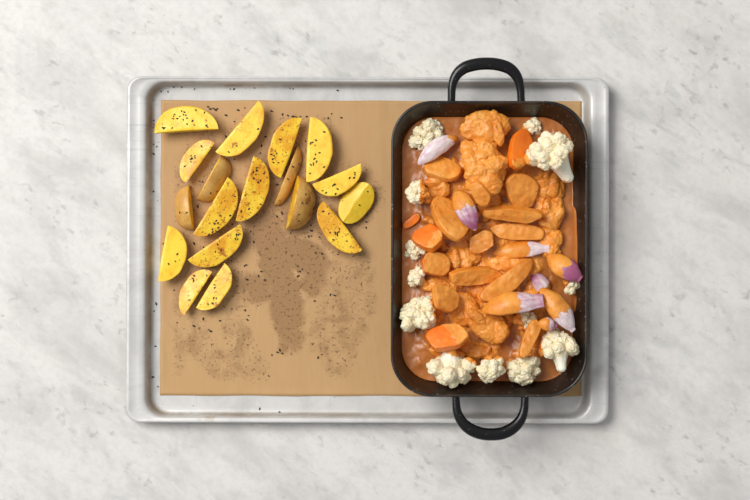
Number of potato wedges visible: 18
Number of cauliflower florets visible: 13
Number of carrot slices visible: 16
